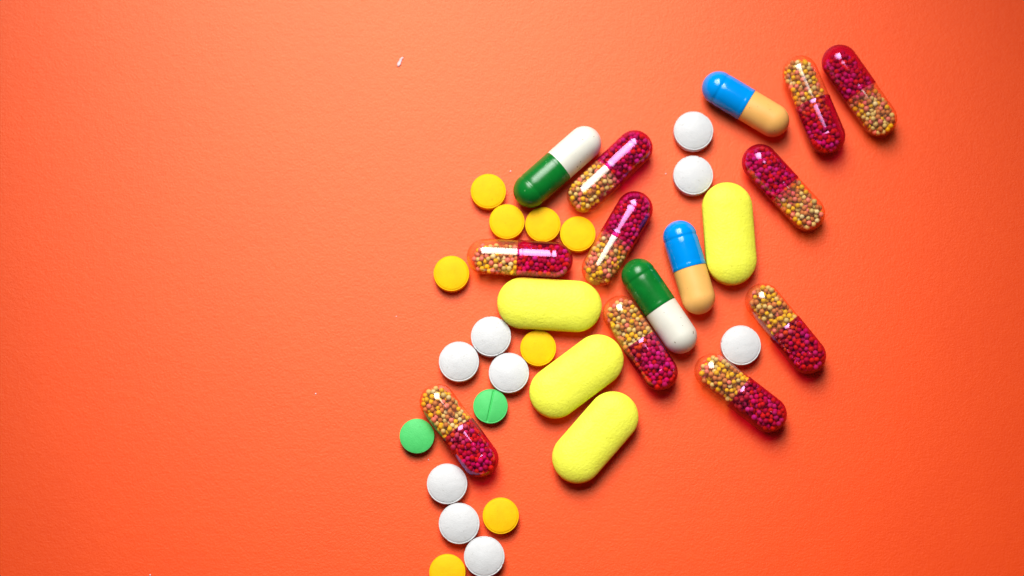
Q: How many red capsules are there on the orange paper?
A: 10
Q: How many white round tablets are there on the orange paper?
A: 9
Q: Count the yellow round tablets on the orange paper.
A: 8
